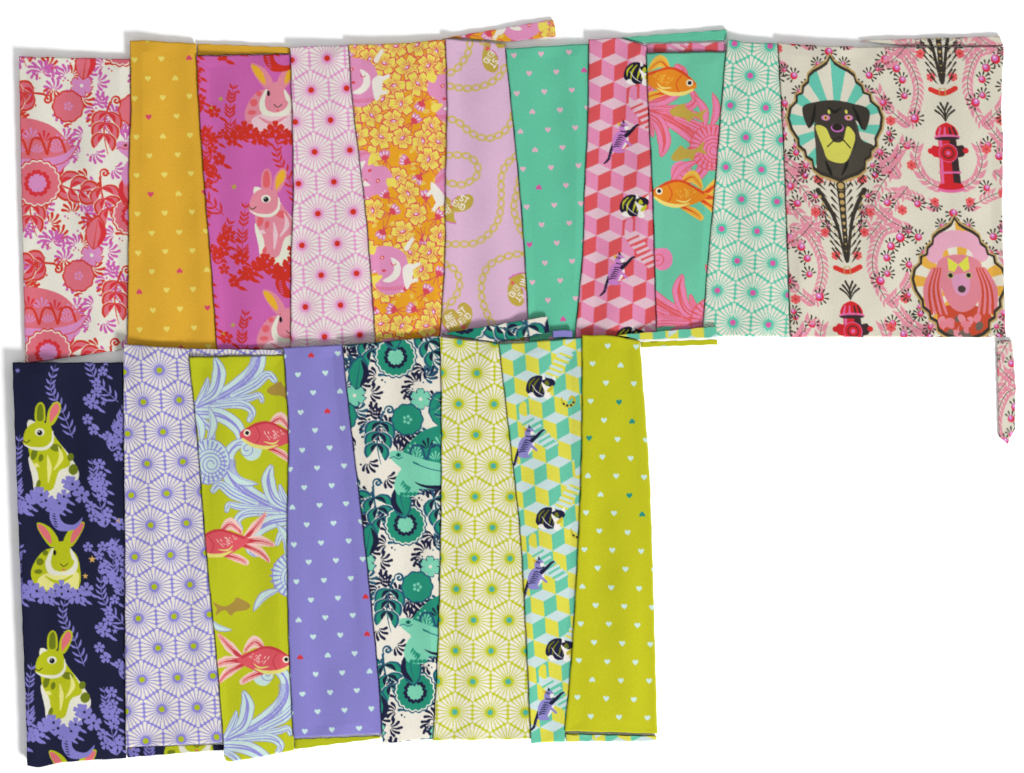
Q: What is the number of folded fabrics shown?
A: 19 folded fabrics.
